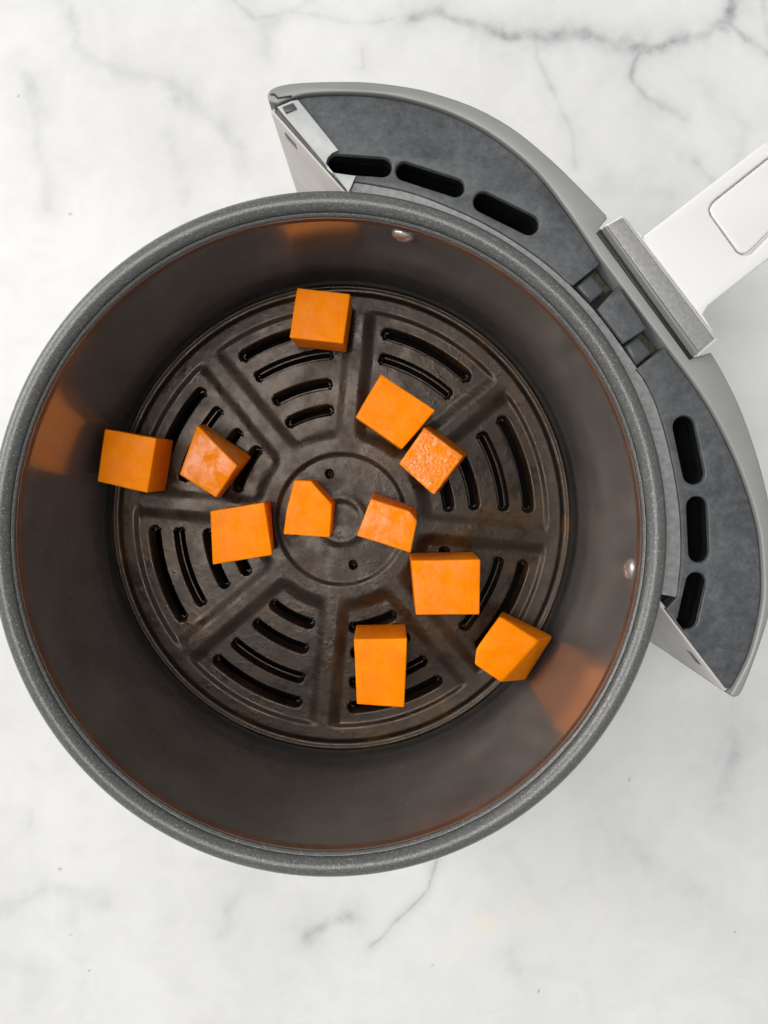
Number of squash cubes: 11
